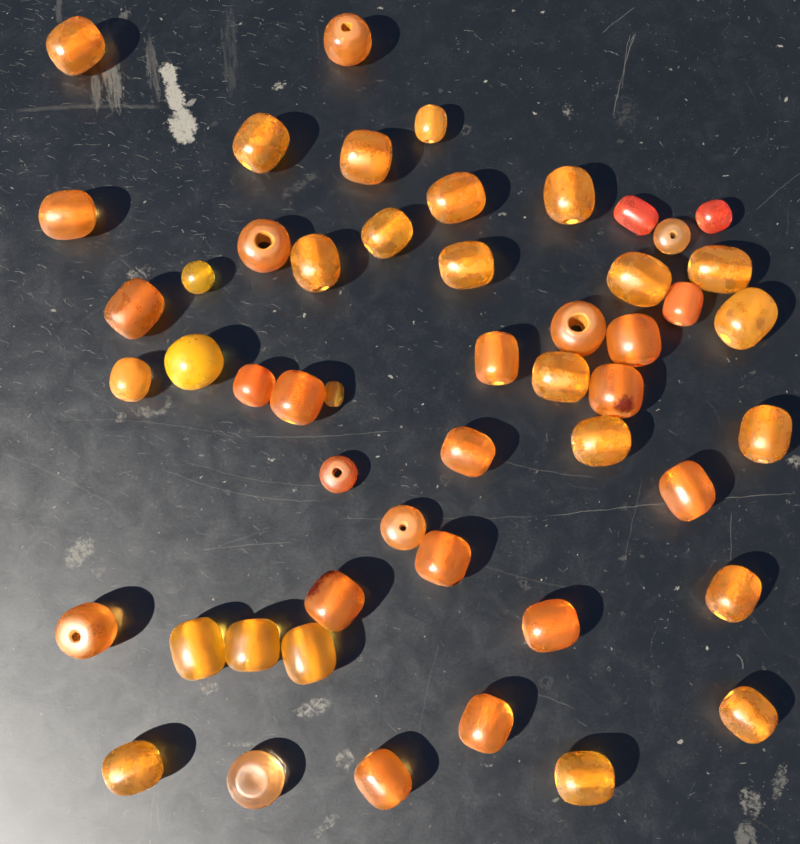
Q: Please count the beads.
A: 51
